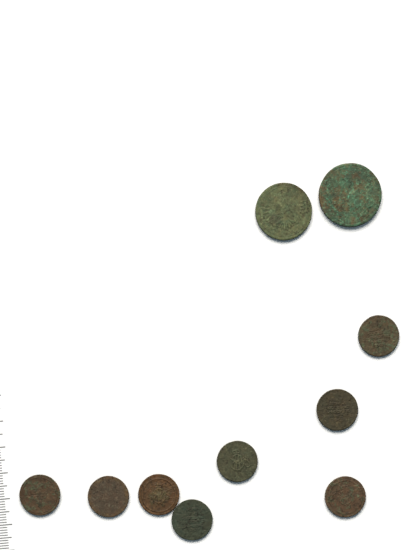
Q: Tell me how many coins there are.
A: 10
